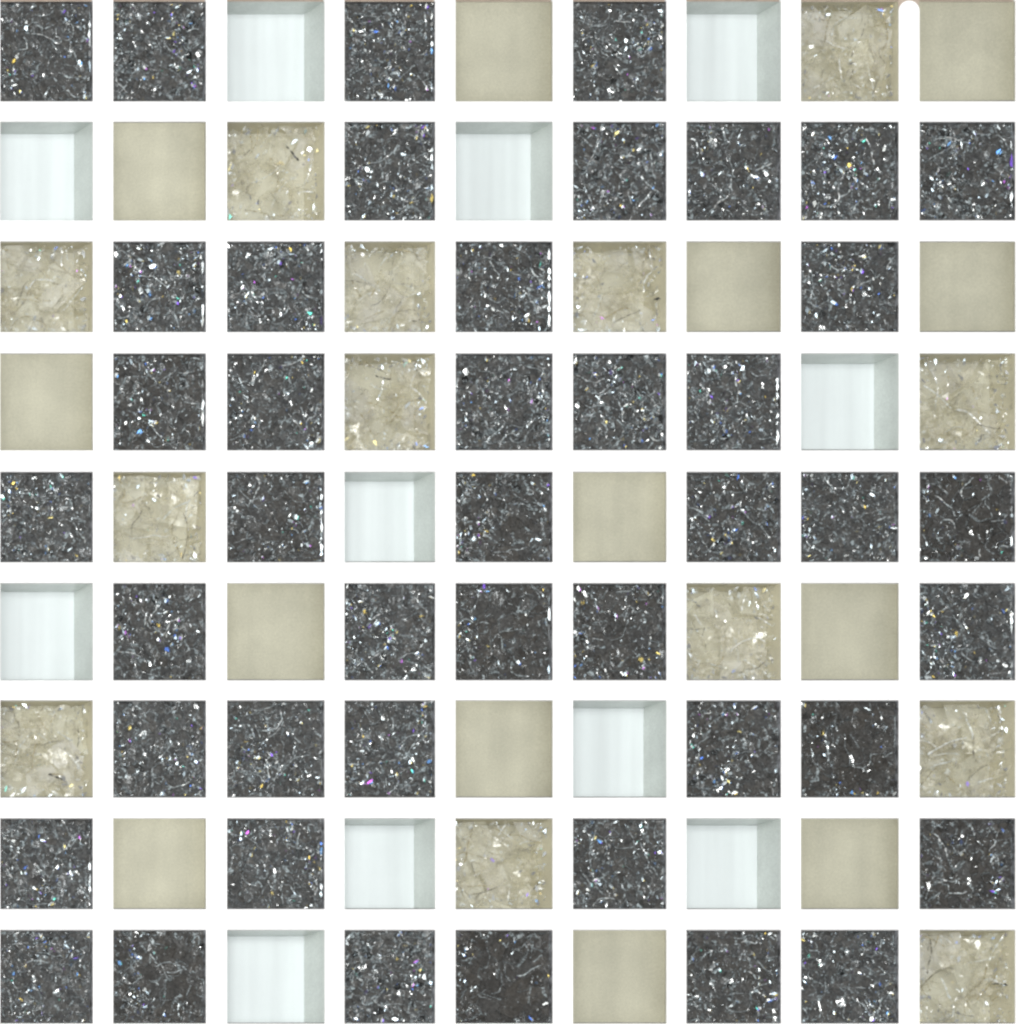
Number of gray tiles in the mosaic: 44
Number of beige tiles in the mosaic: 26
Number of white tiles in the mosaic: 11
